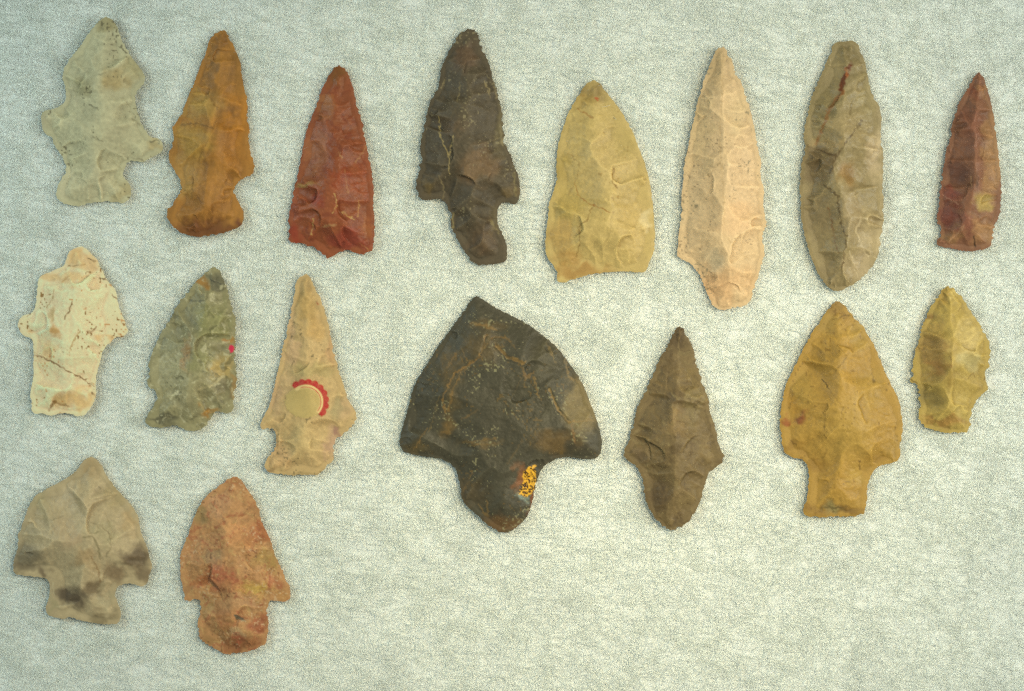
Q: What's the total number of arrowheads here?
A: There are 17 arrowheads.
